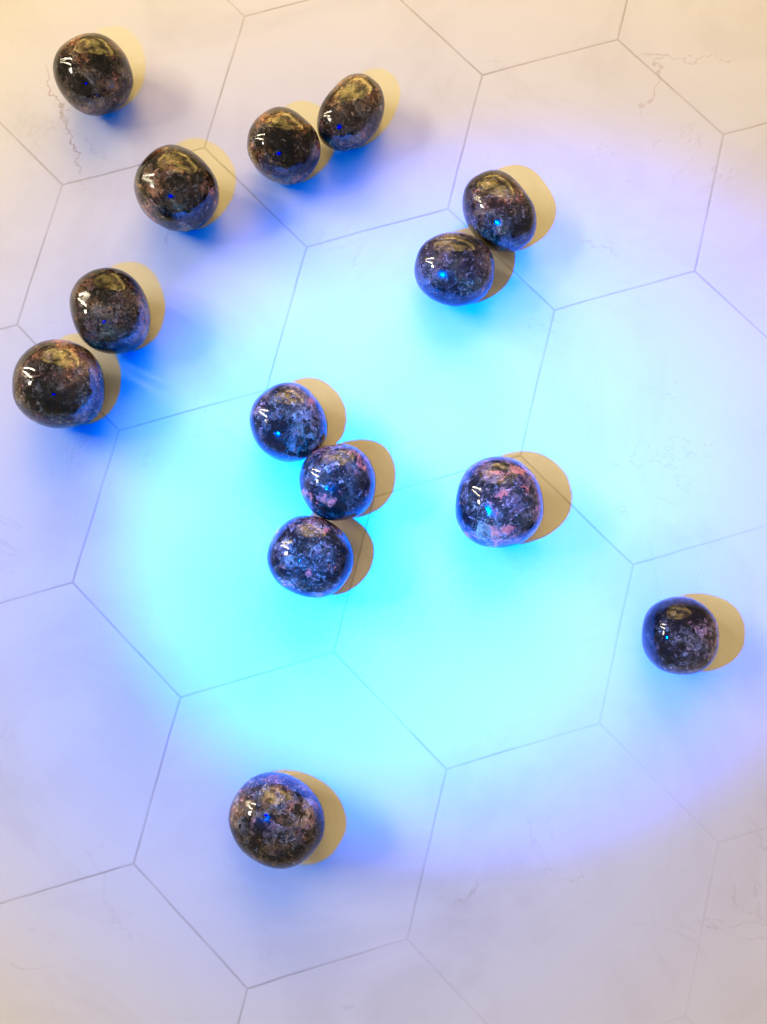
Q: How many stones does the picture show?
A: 14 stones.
